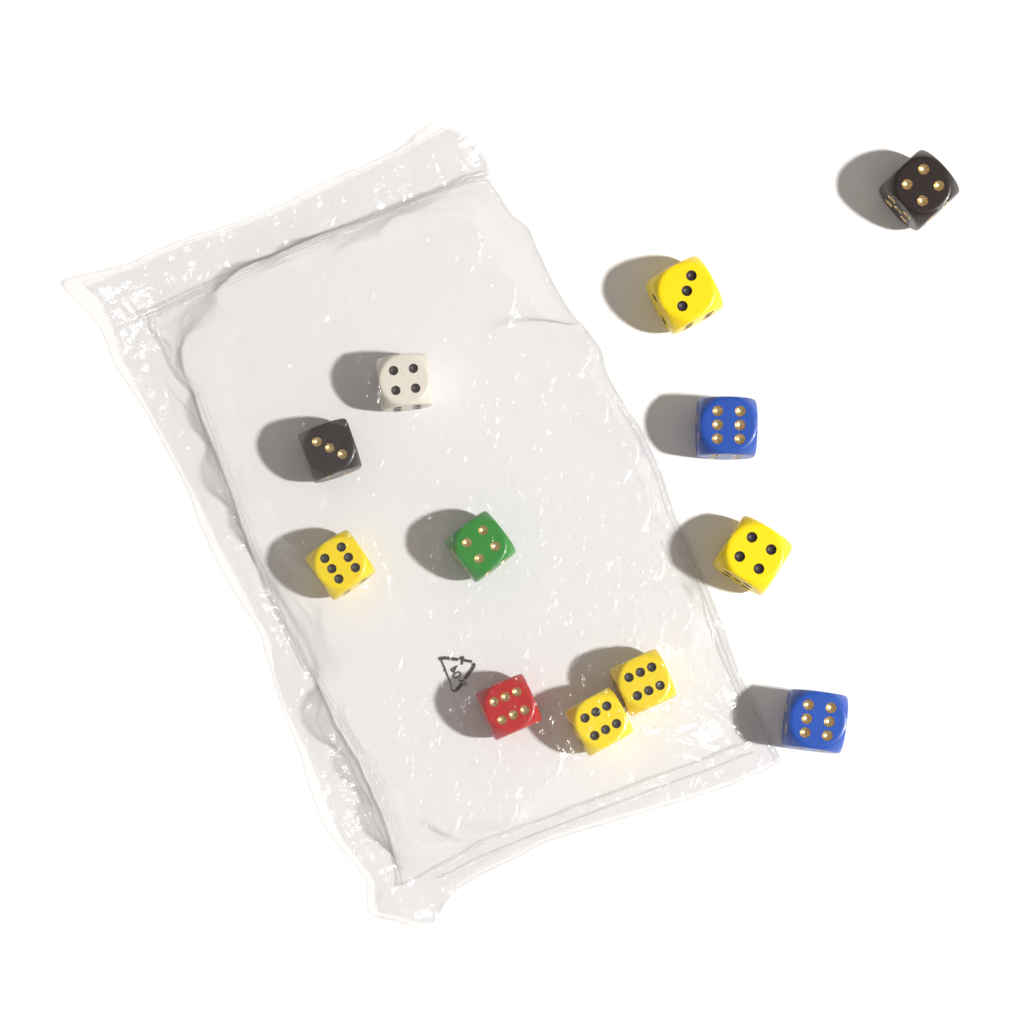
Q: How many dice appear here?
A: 12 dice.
